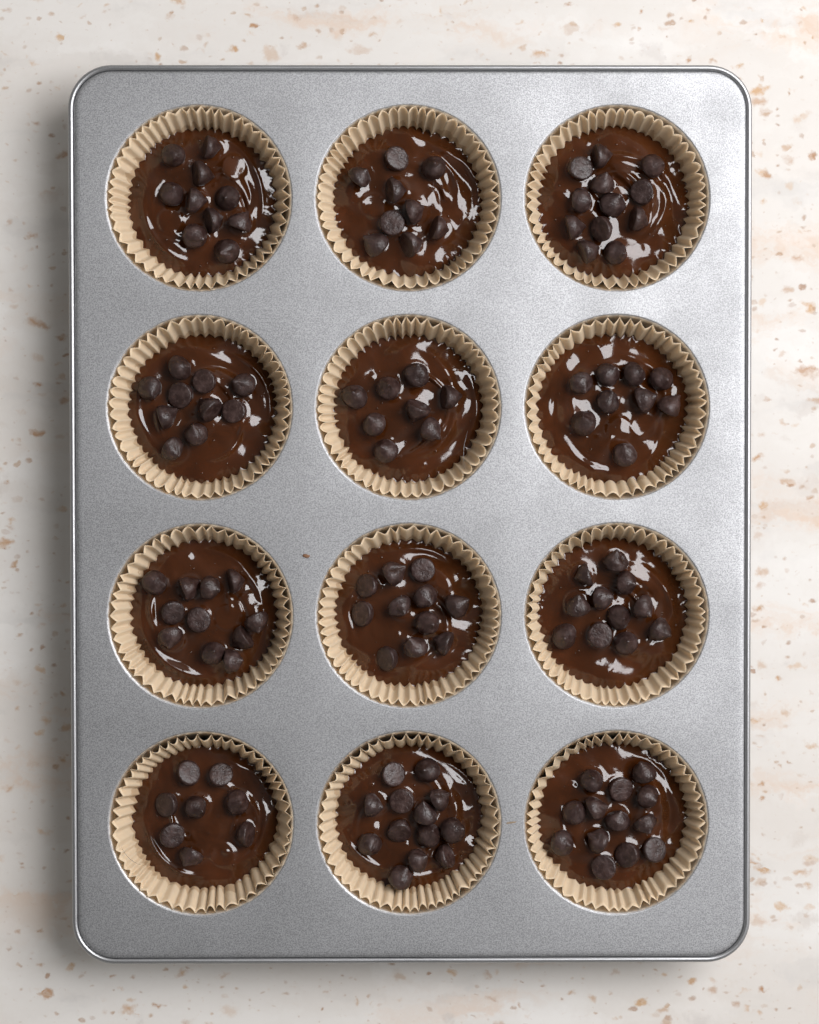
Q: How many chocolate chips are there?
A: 125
